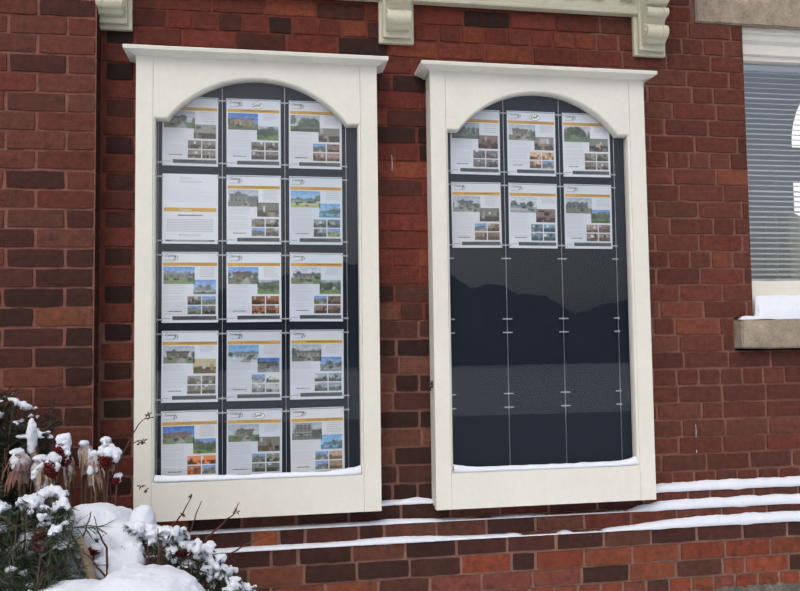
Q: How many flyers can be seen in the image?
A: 21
